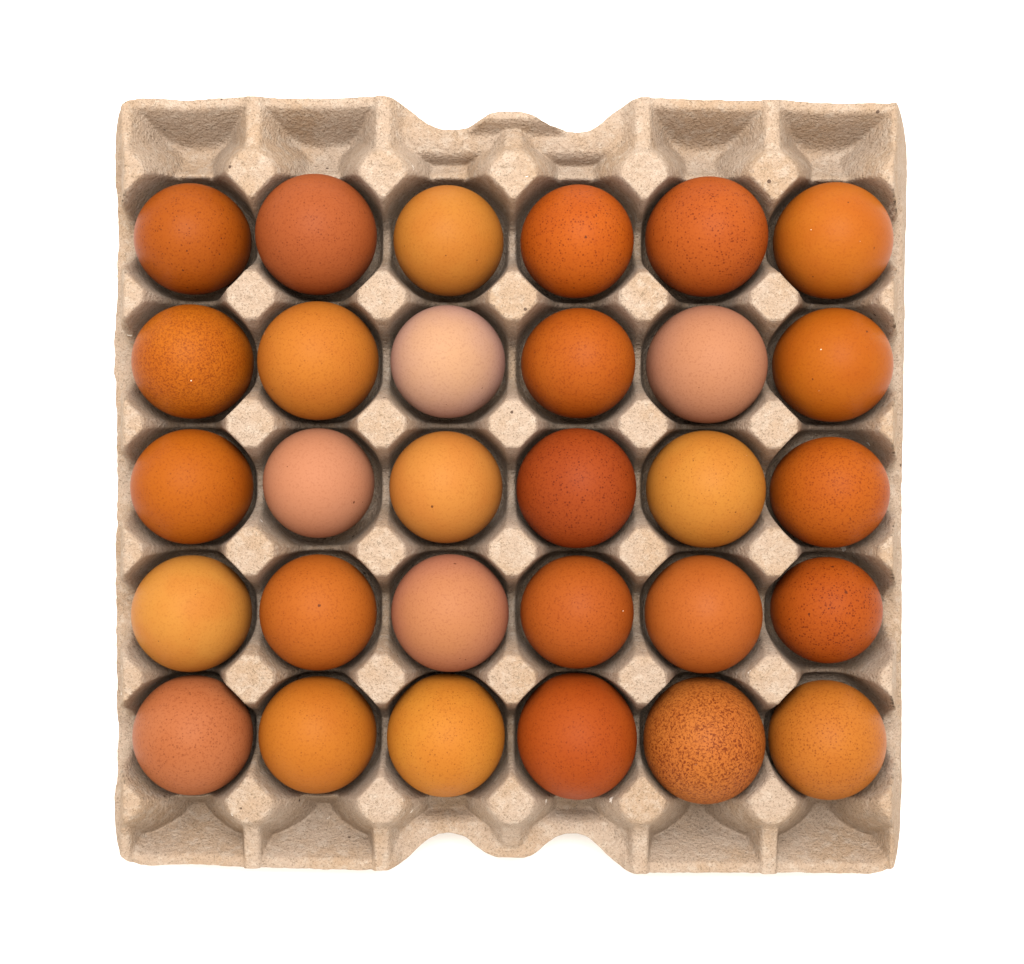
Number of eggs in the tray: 30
